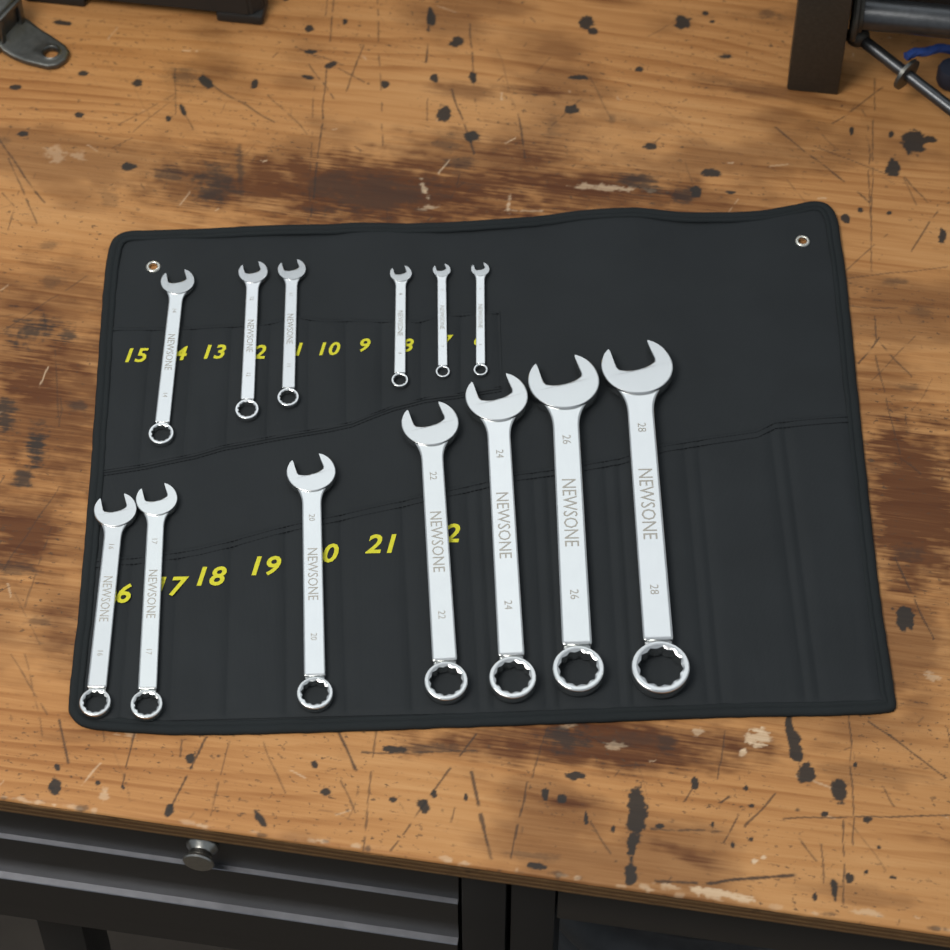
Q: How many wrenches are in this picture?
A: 13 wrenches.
